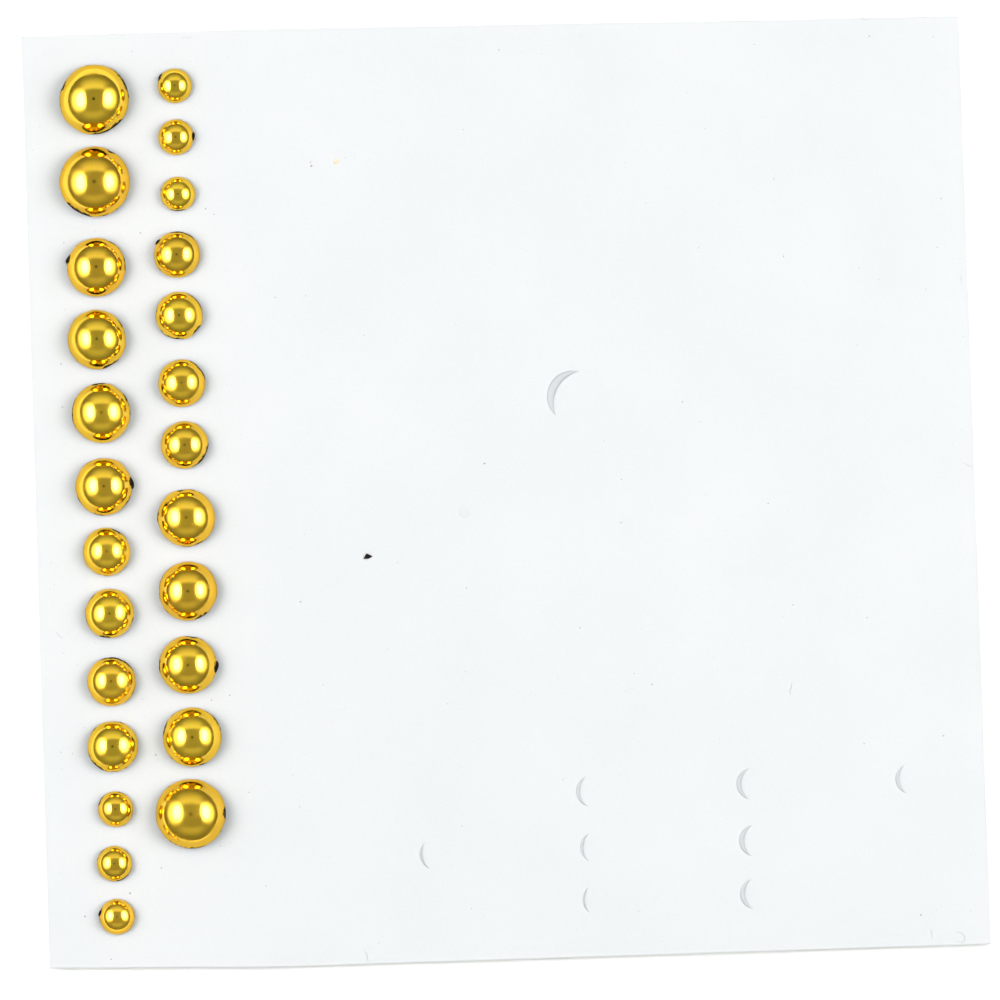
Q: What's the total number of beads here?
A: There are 25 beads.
